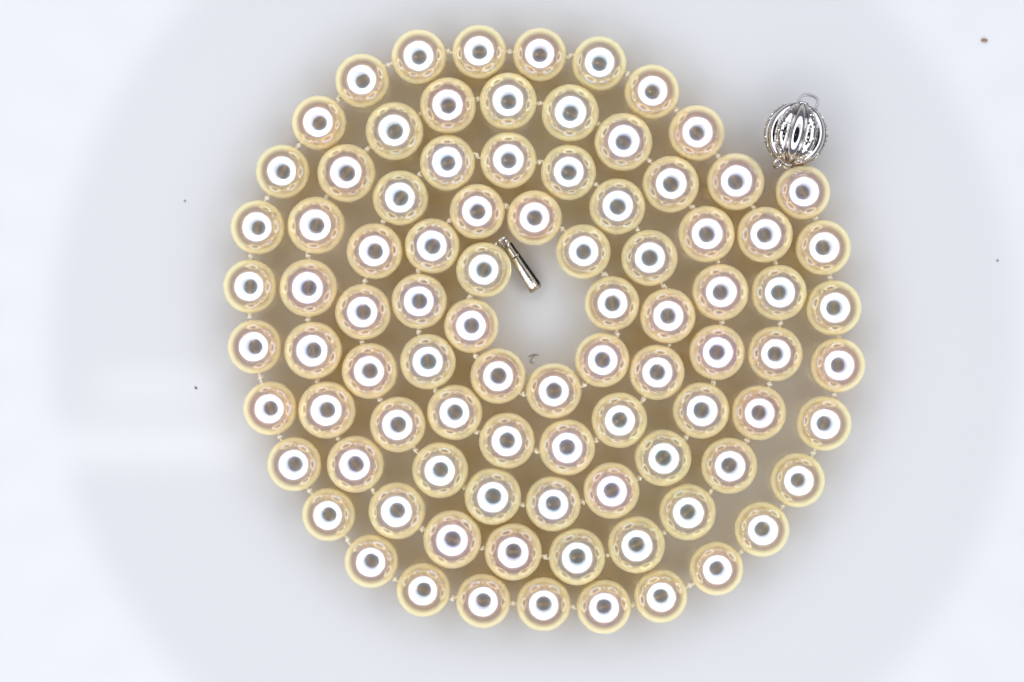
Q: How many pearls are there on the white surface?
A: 90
